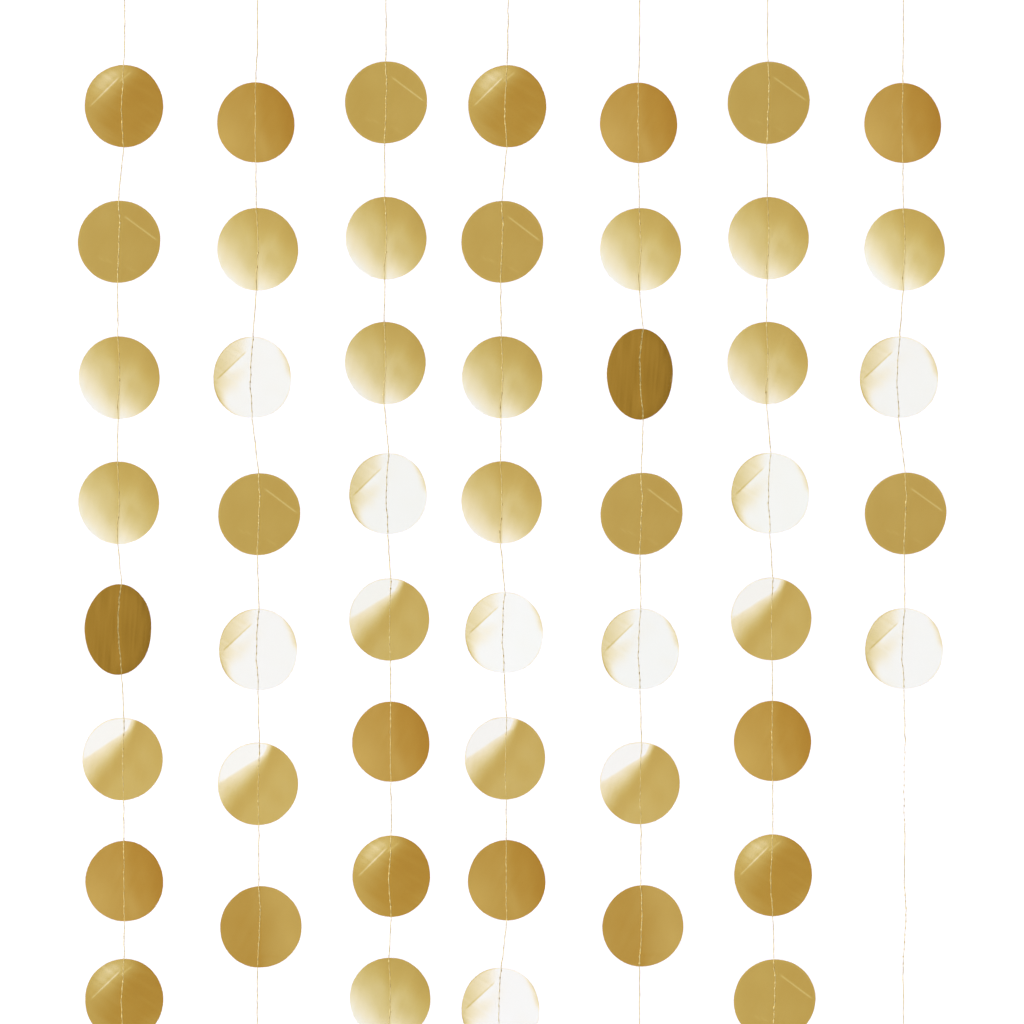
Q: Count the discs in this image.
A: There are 51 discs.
